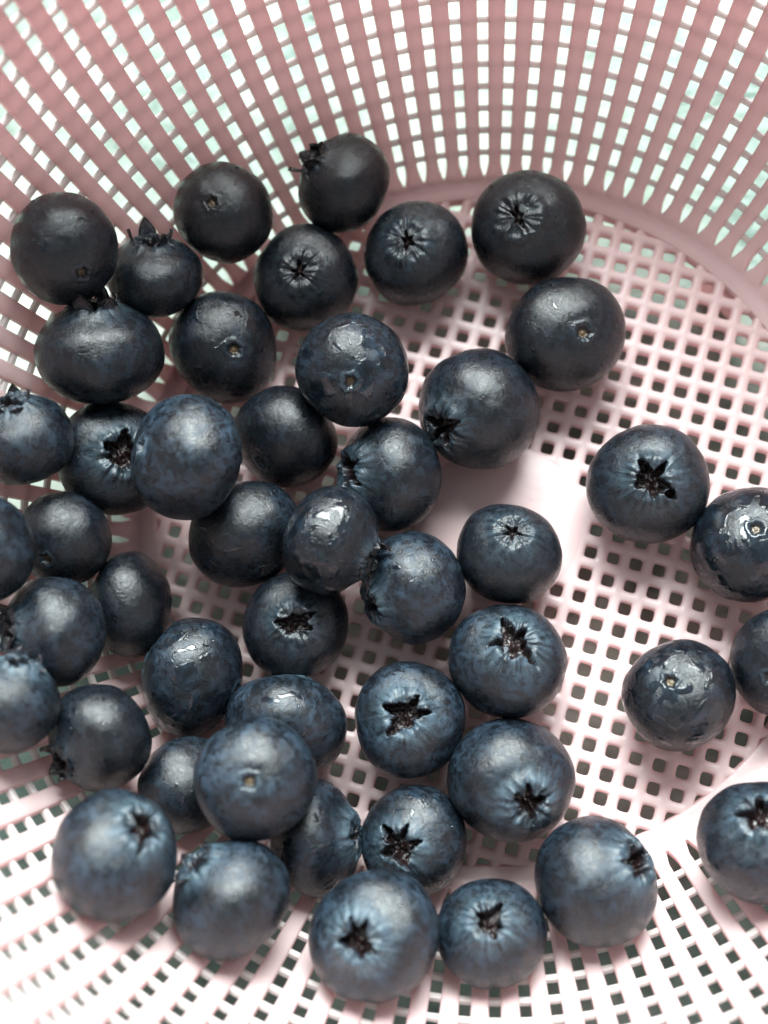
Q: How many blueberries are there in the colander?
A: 47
